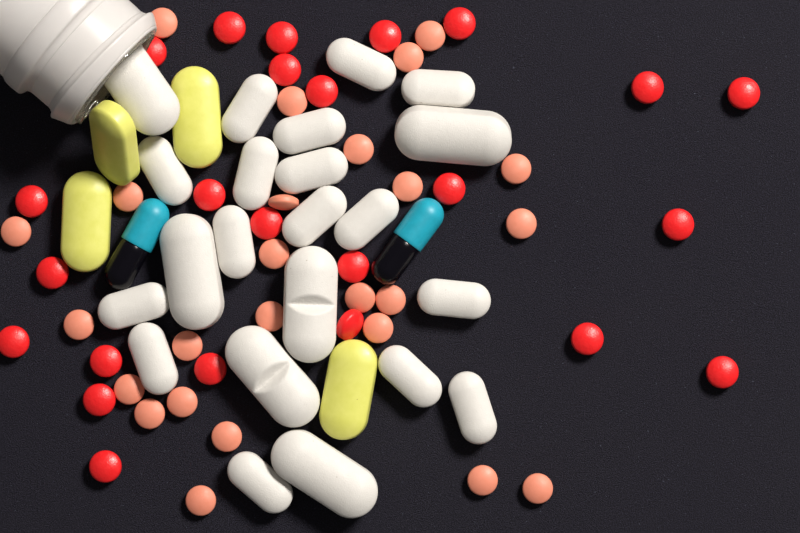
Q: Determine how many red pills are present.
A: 24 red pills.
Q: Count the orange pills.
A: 25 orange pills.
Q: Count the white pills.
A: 22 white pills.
